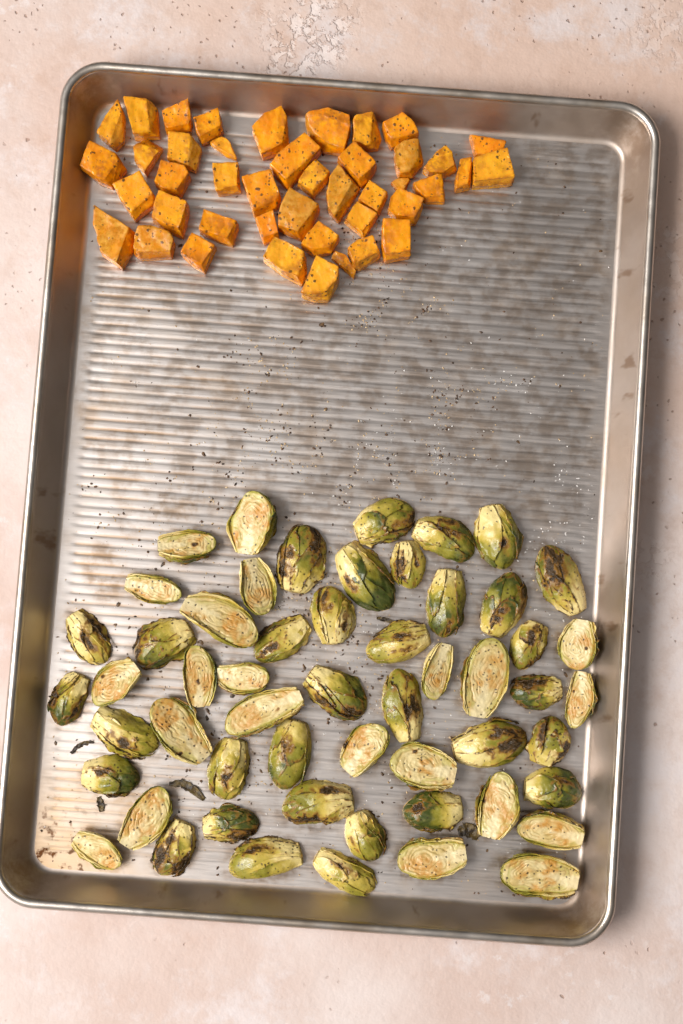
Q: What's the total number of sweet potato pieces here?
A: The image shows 43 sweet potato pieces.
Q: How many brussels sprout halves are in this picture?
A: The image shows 55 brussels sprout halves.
